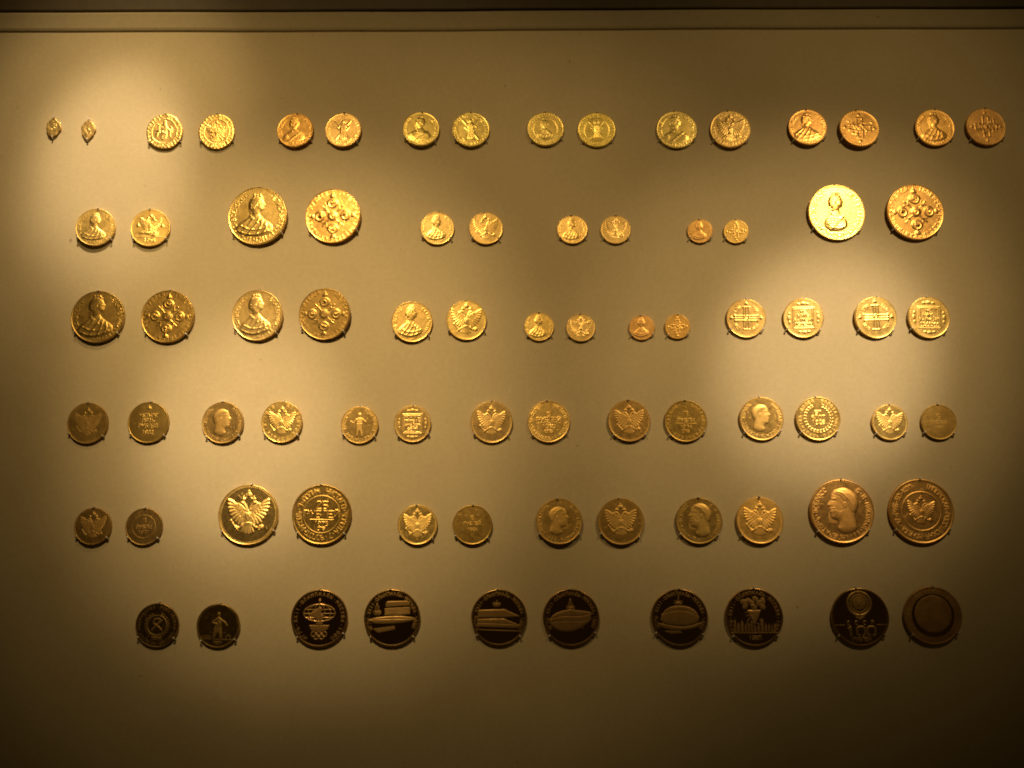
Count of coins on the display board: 78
